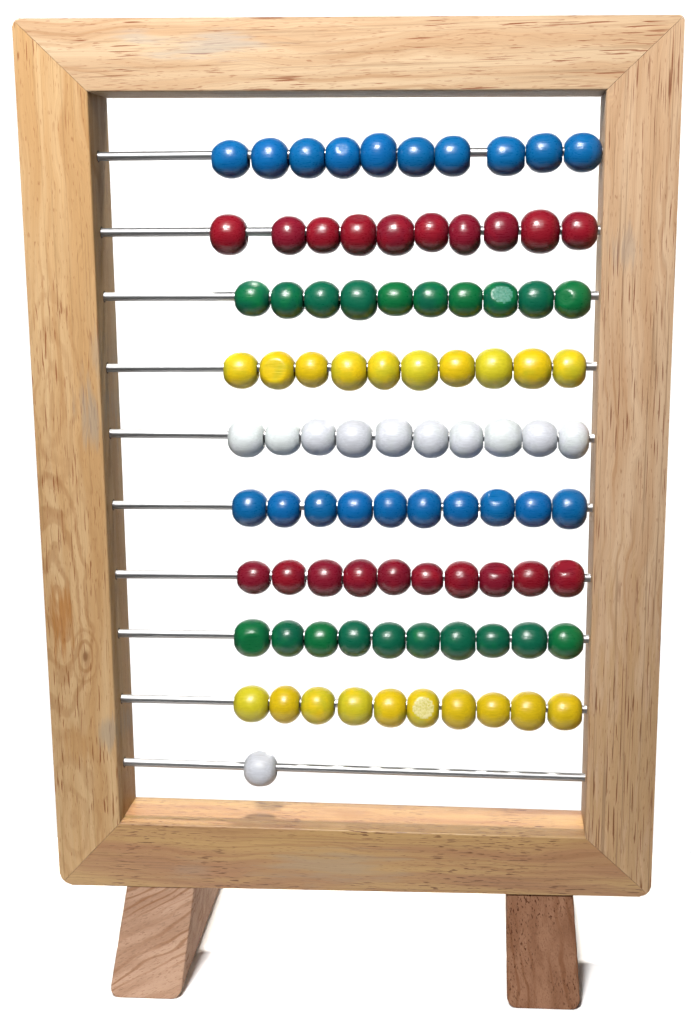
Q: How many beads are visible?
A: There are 91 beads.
